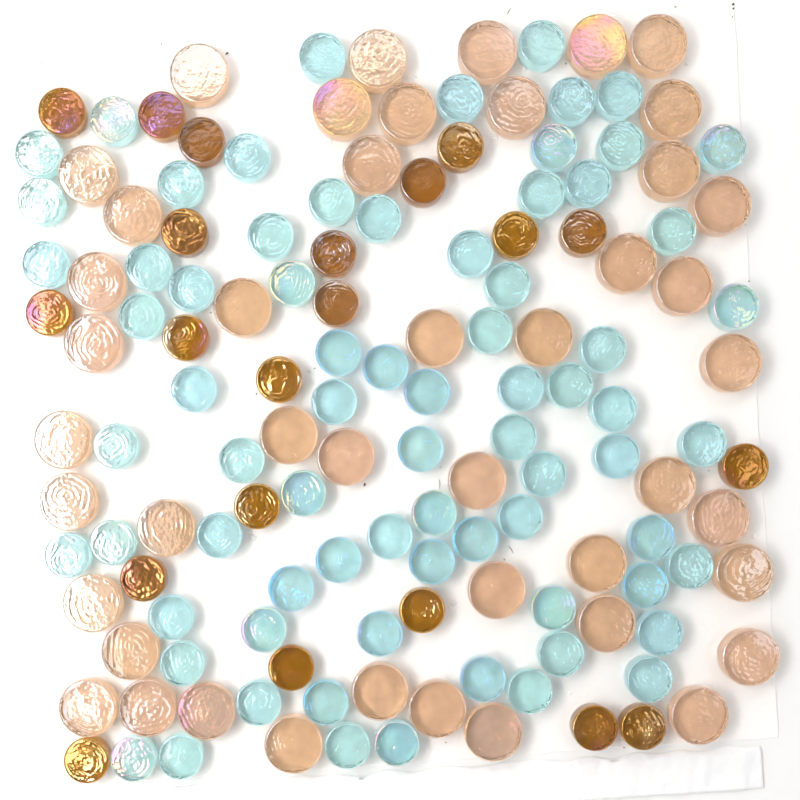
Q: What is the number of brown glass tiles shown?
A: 21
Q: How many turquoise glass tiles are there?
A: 74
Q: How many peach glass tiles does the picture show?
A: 45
